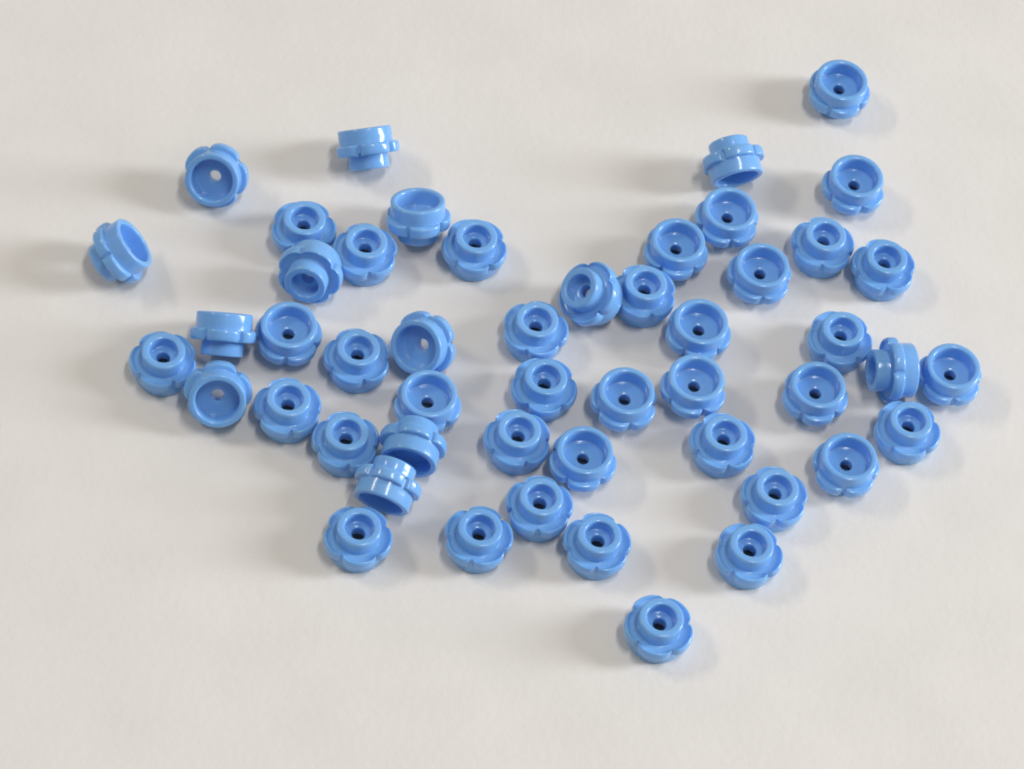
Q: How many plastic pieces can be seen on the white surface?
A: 50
